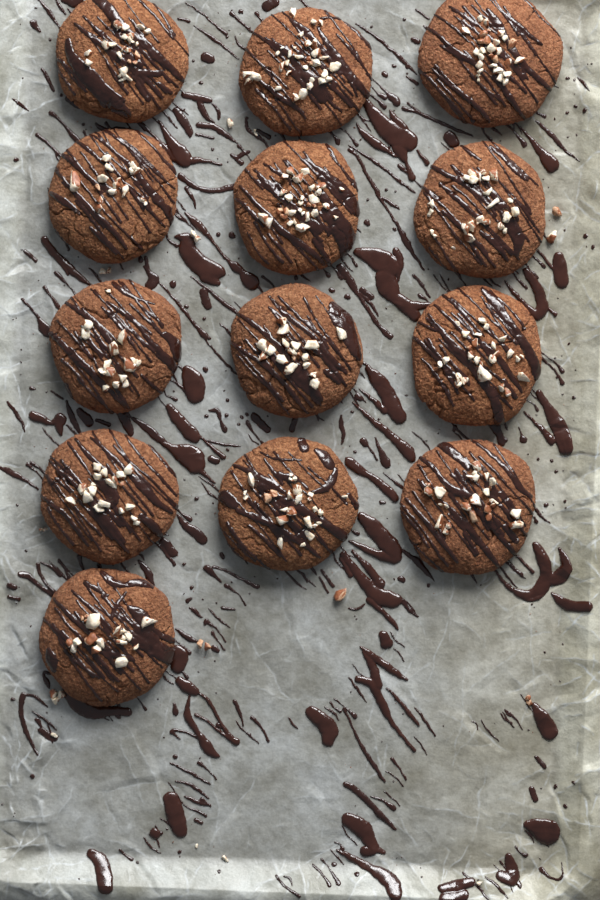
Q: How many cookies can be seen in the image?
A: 13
